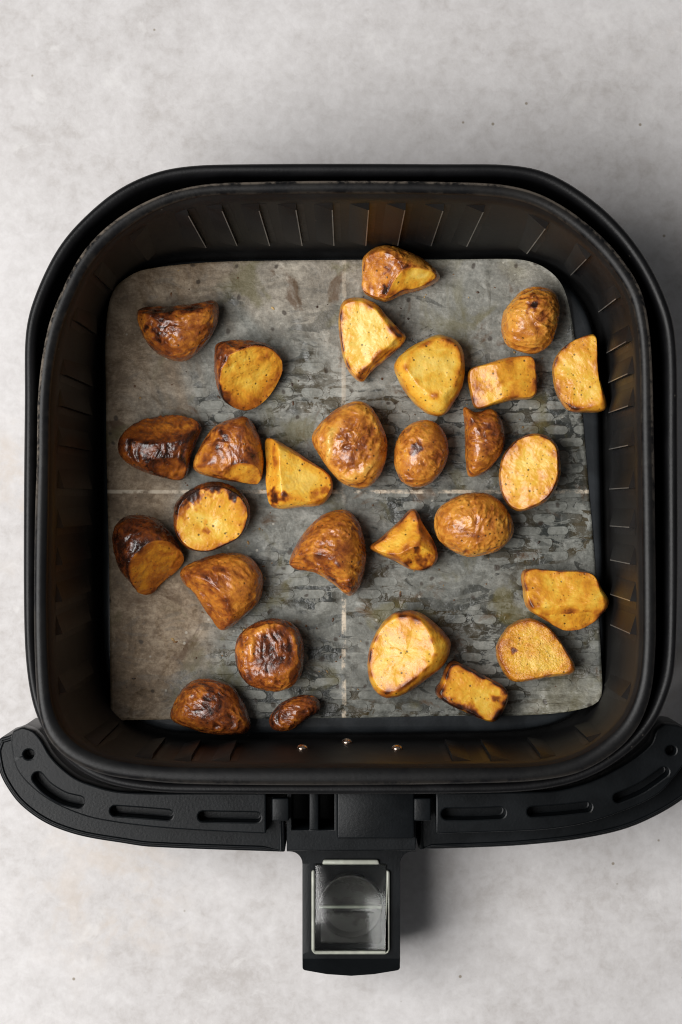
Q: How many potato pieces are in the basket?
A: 28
